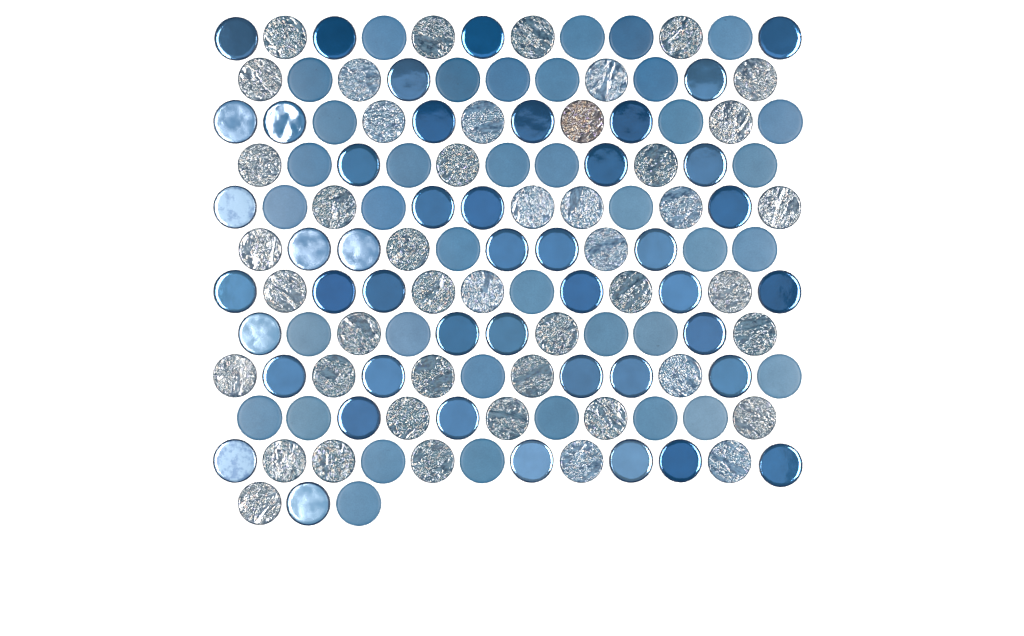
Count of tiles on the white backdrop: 130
